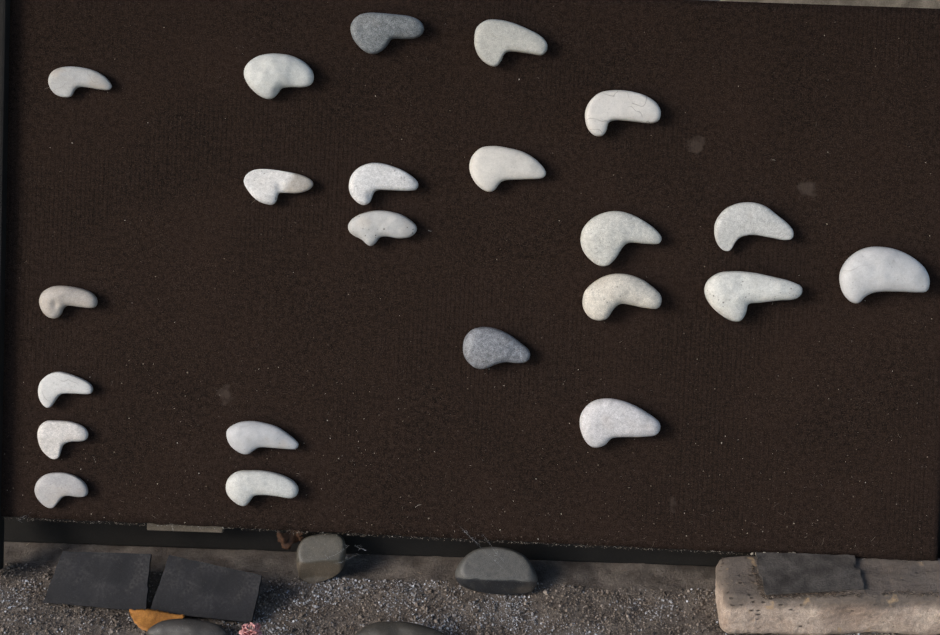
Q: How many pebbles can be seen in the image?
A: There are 26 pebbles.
